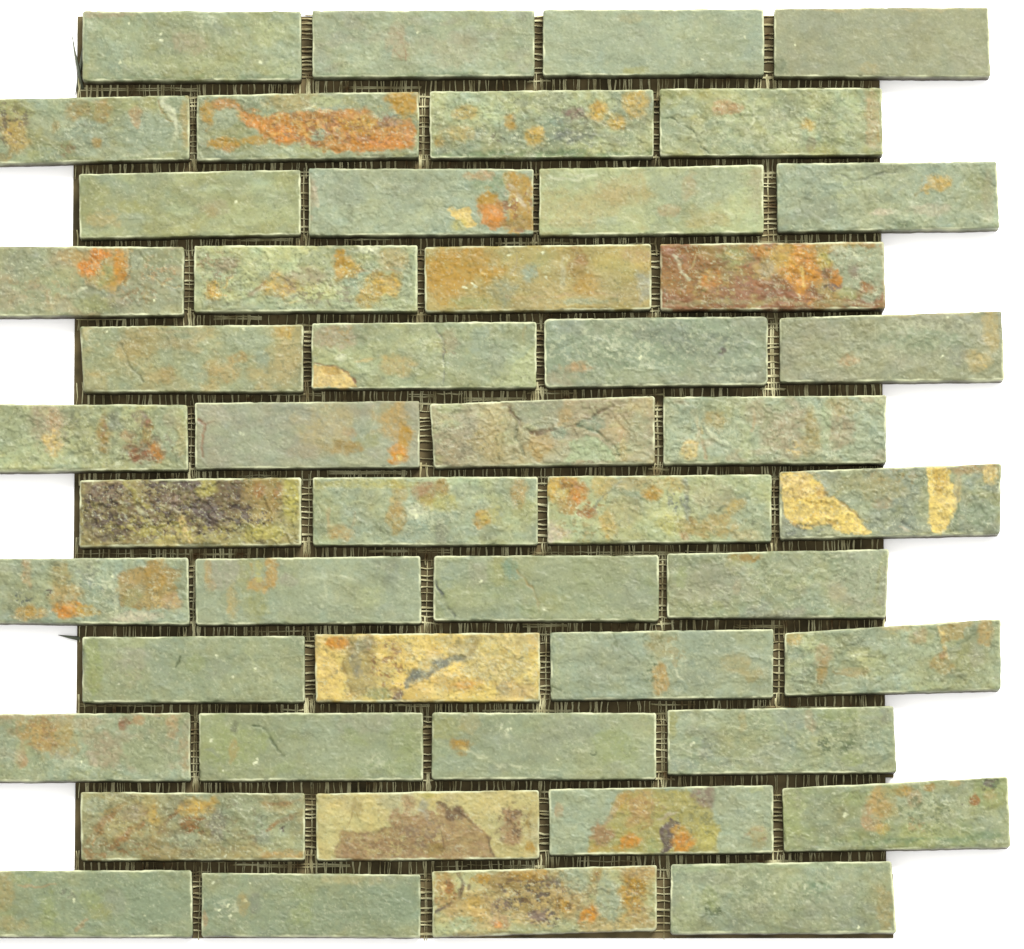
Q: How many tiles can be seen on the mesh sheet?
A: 48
